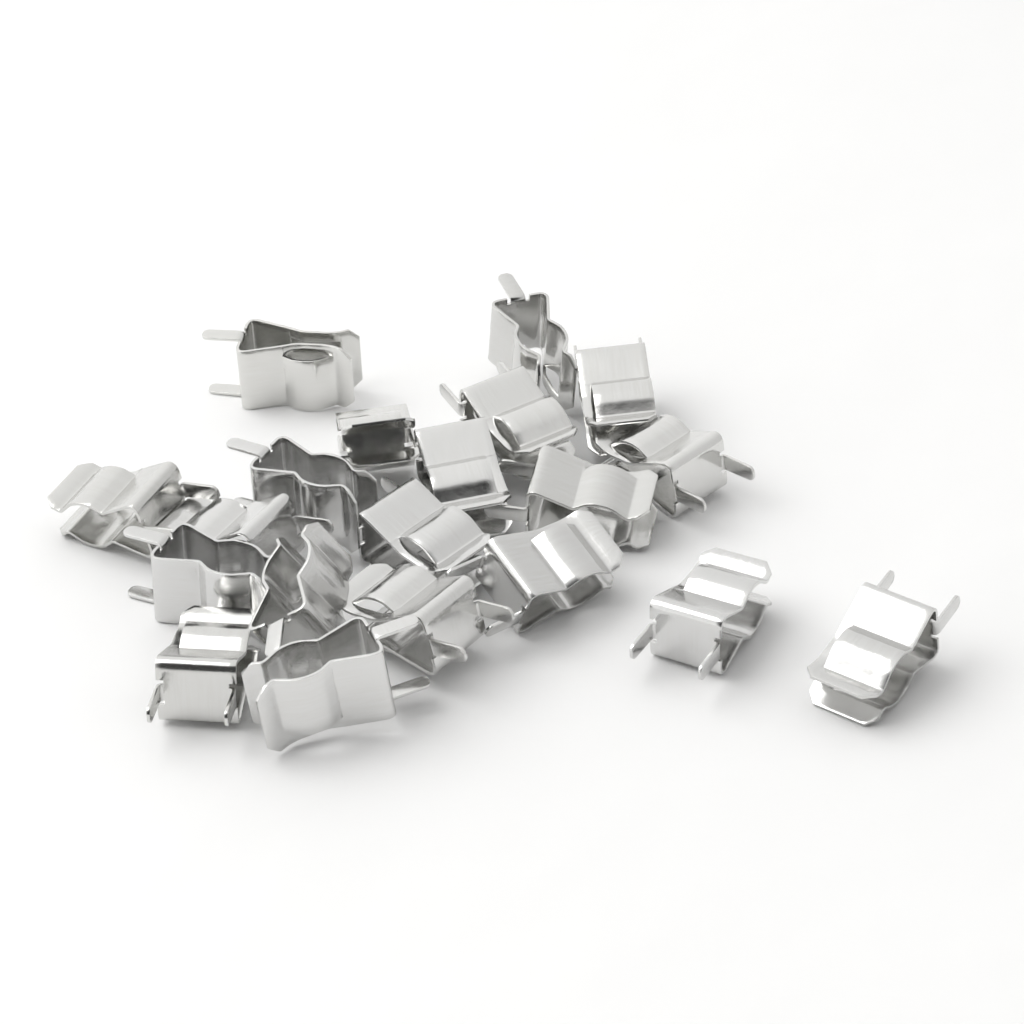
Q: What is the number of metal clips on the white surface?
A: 20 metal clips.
